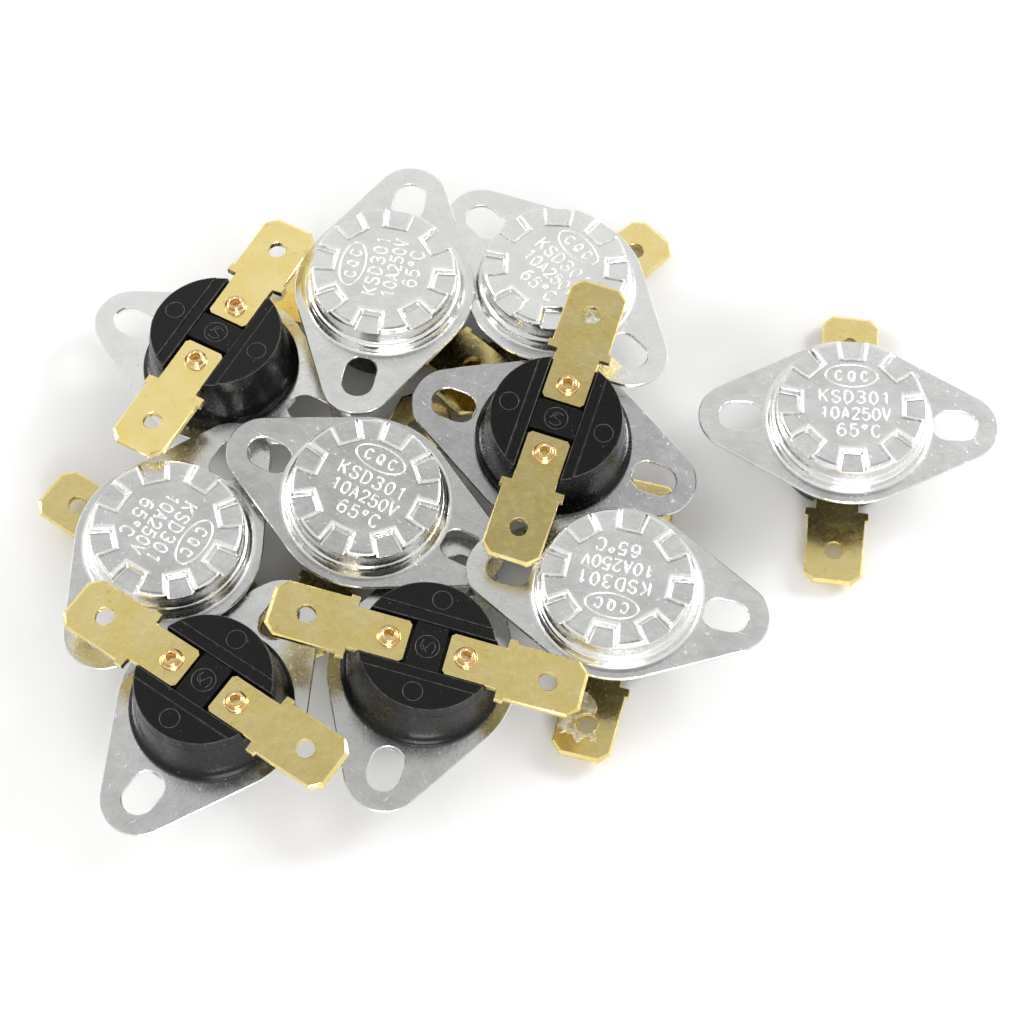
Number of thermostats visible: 10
